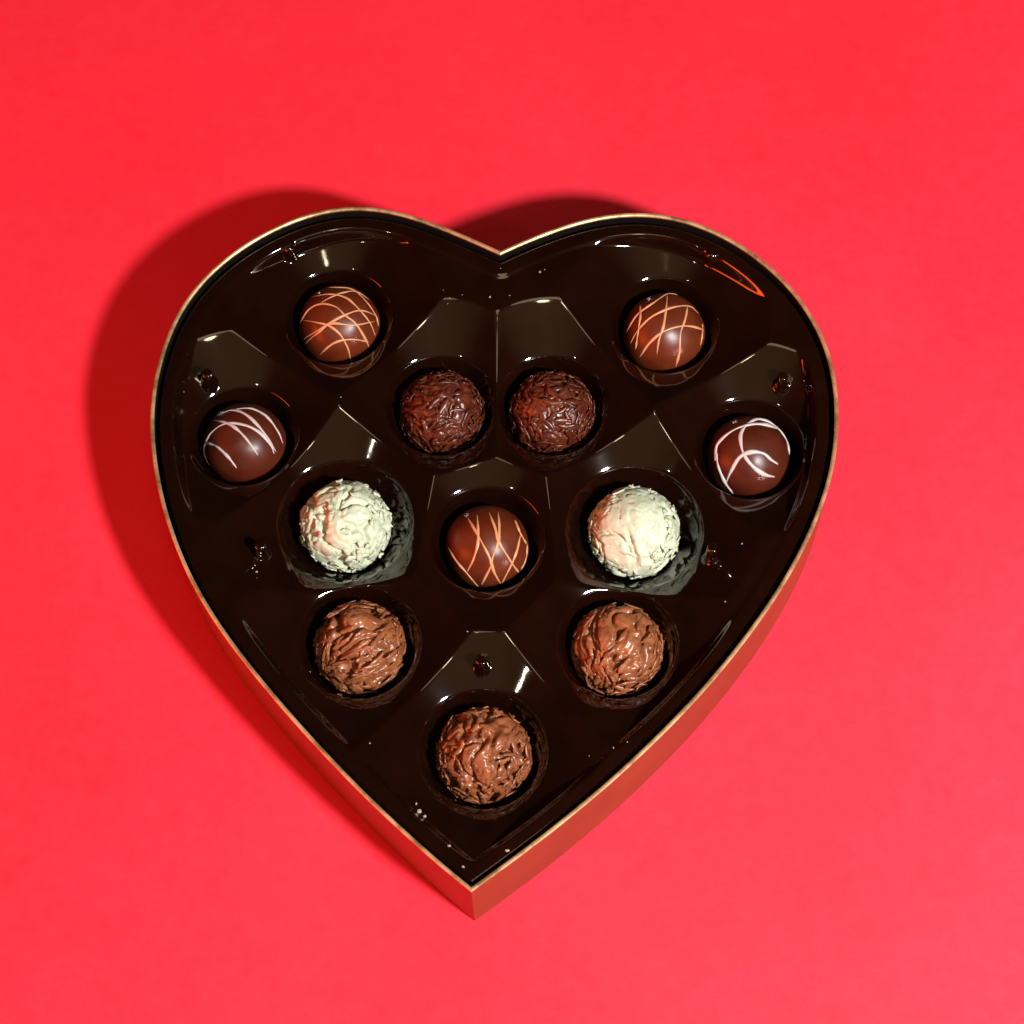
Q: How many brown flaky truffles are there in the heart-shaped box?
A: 5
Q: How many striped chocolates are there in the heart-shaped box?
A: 5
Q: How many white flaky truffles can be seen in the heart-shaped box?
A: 2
